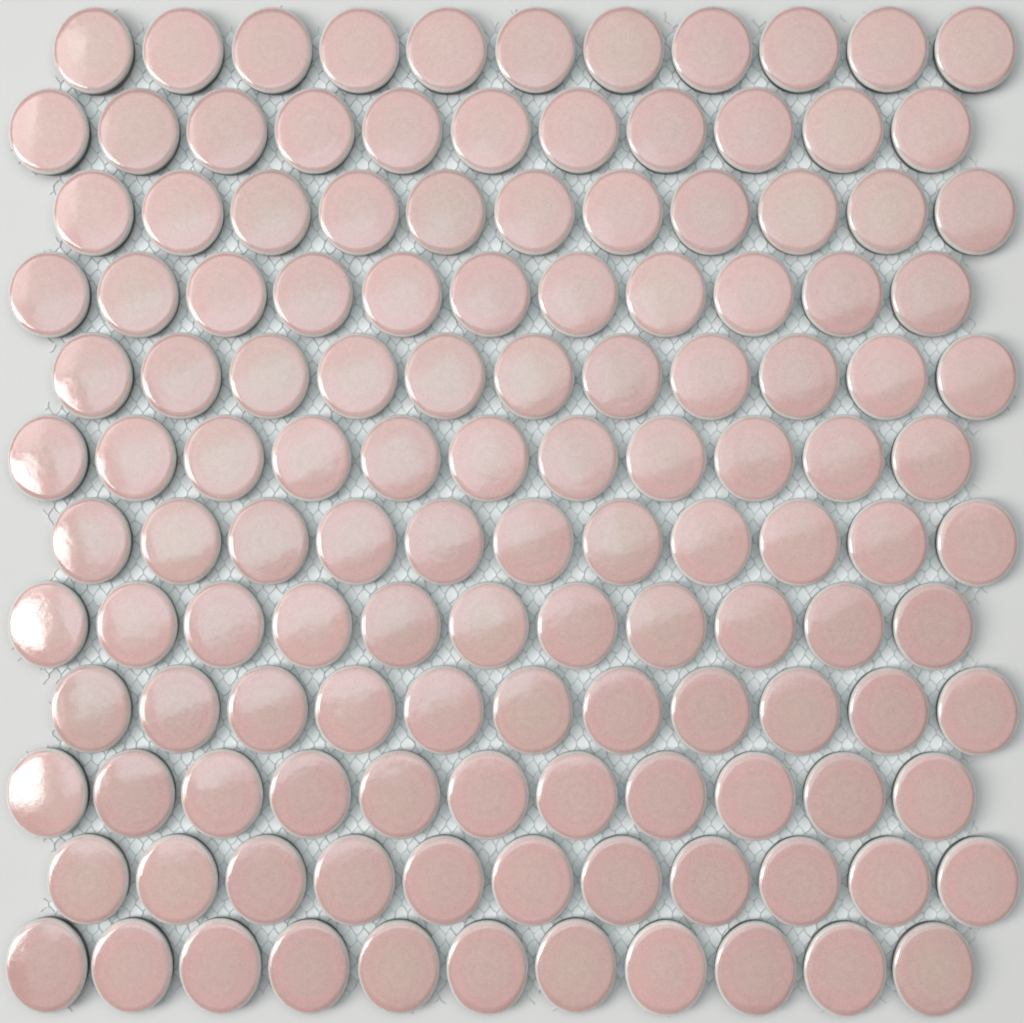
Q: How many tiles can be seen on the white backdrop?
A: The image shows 132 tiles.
